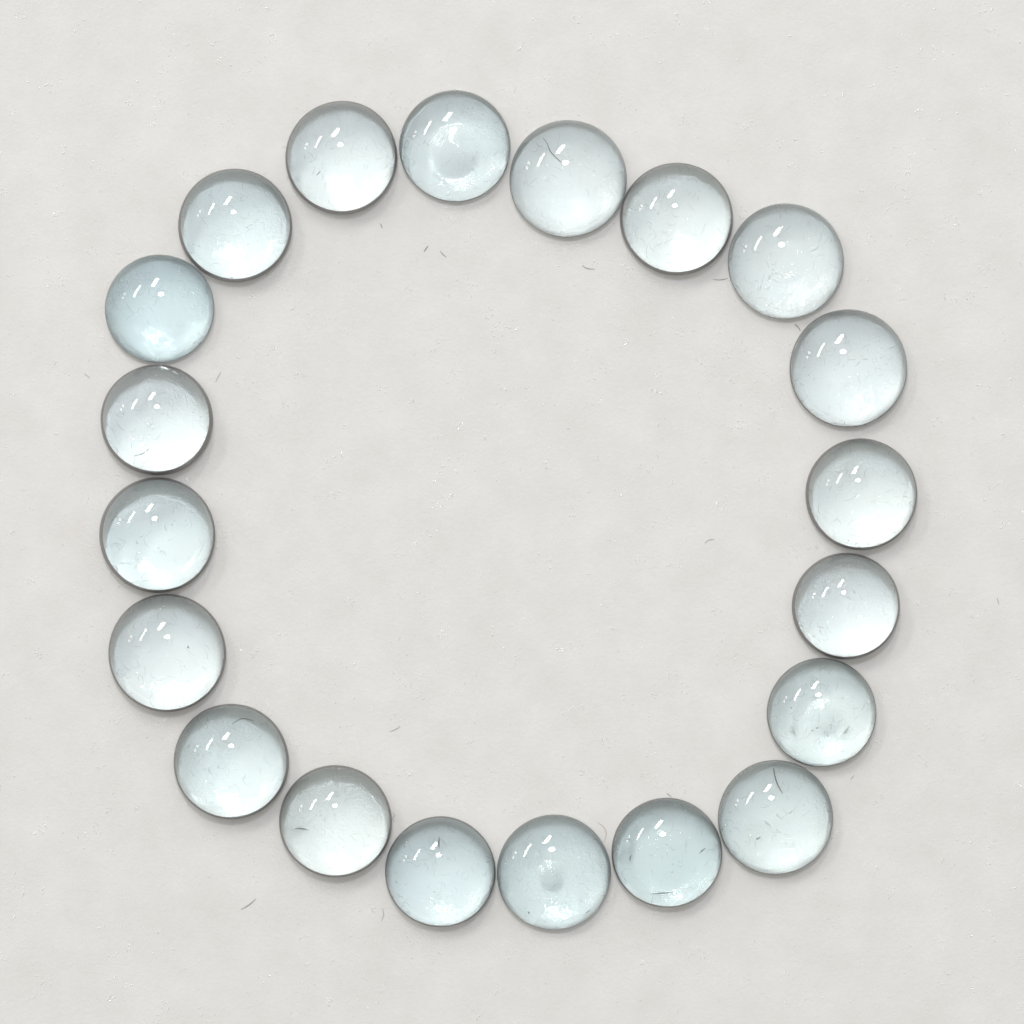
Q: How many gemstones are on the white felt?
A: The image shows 20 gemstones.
